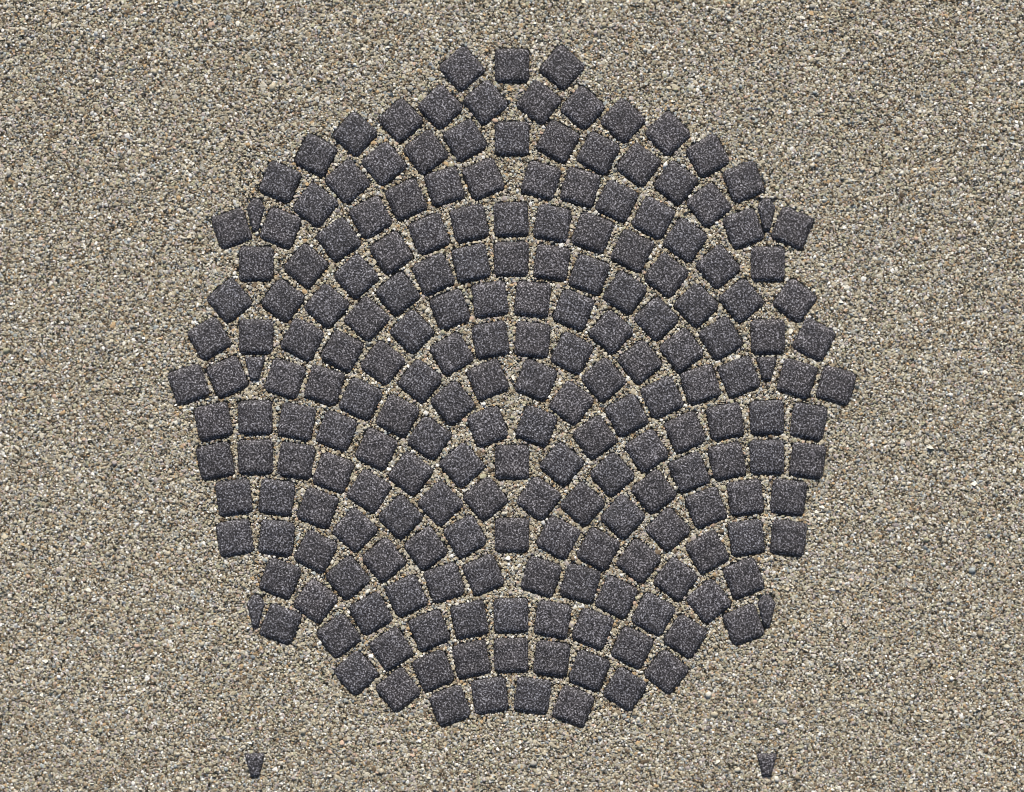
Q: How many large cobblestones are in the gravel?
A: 200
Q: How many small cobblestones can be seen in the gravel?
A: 8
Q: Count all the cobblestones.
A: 208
